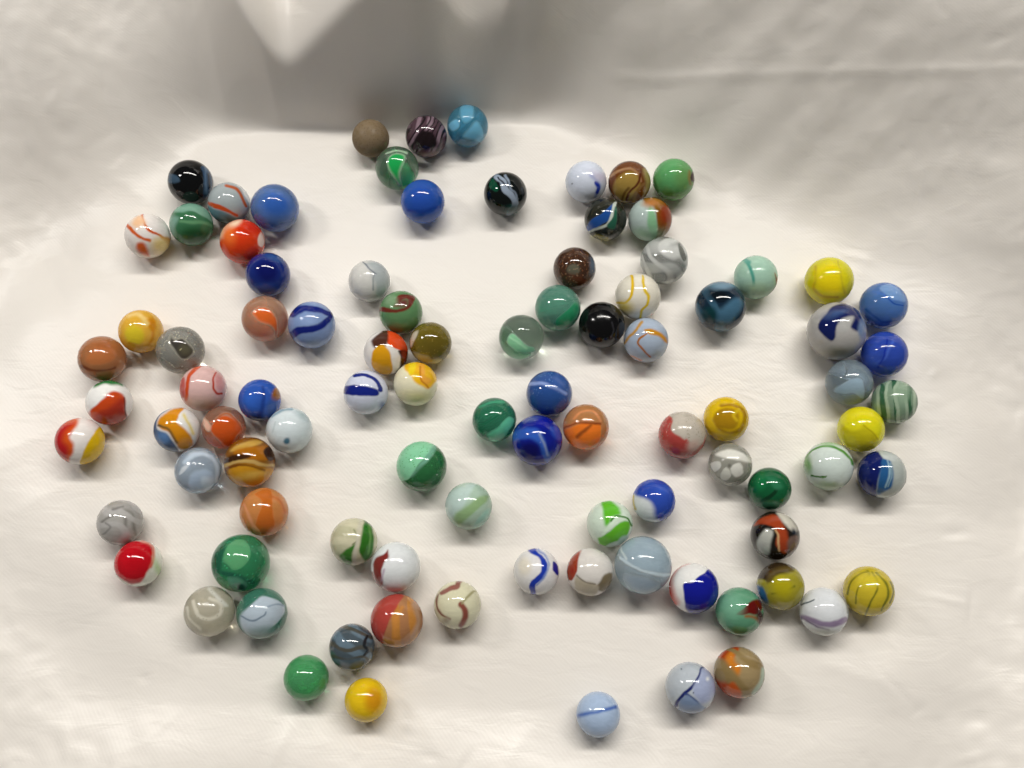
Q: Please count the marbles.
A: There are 93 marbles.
